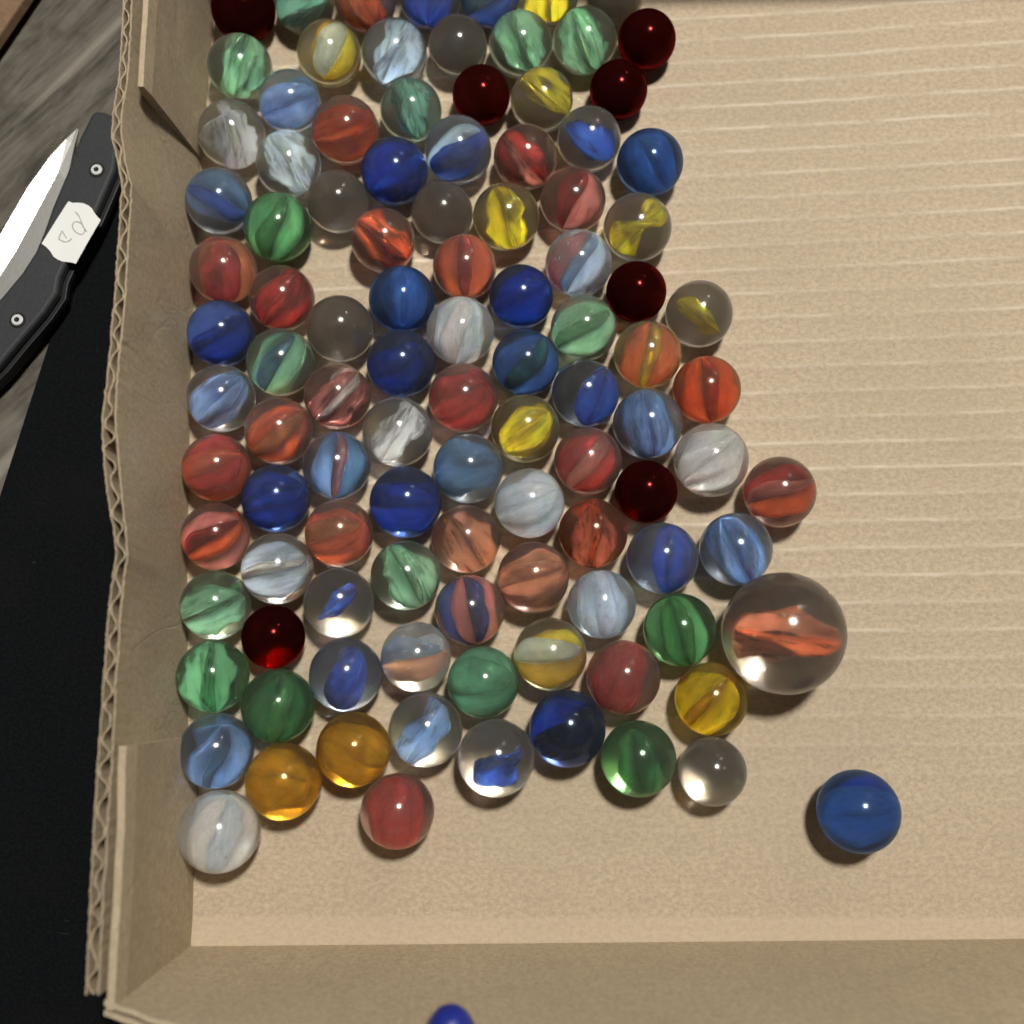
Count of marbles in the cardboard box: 105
